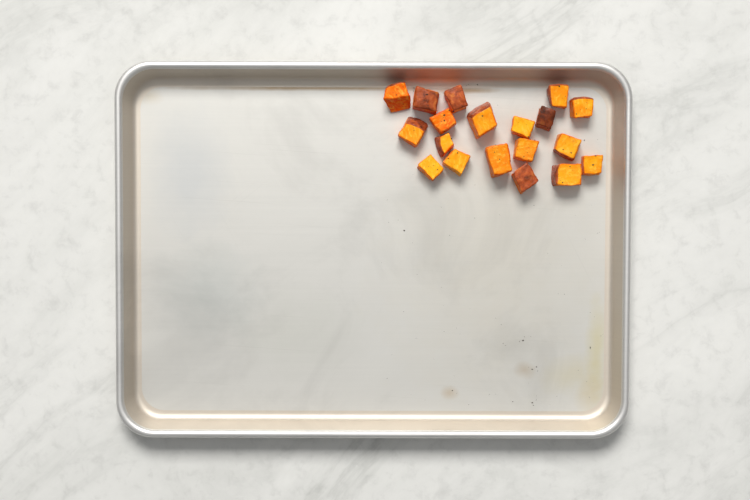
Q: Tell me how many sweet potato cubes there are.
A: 19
